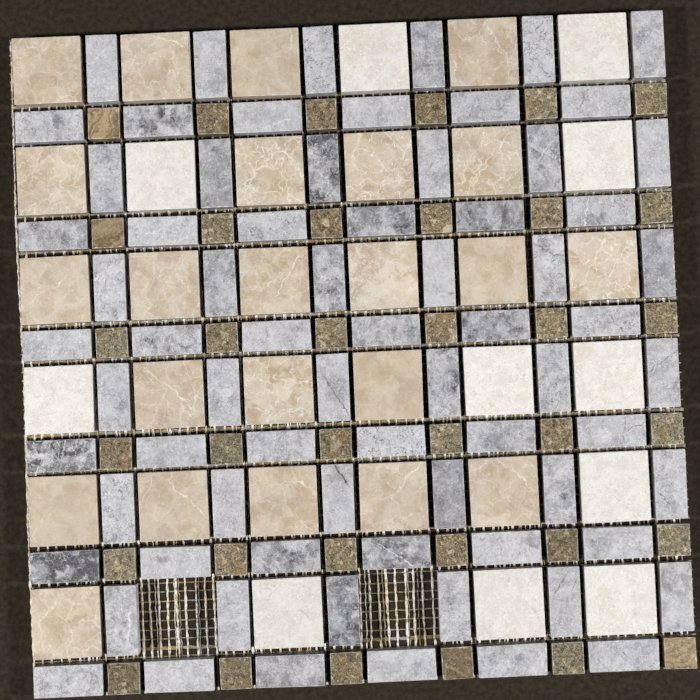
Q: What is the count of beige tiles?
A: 23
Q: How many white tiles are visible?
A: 11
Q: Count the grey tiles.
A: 72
